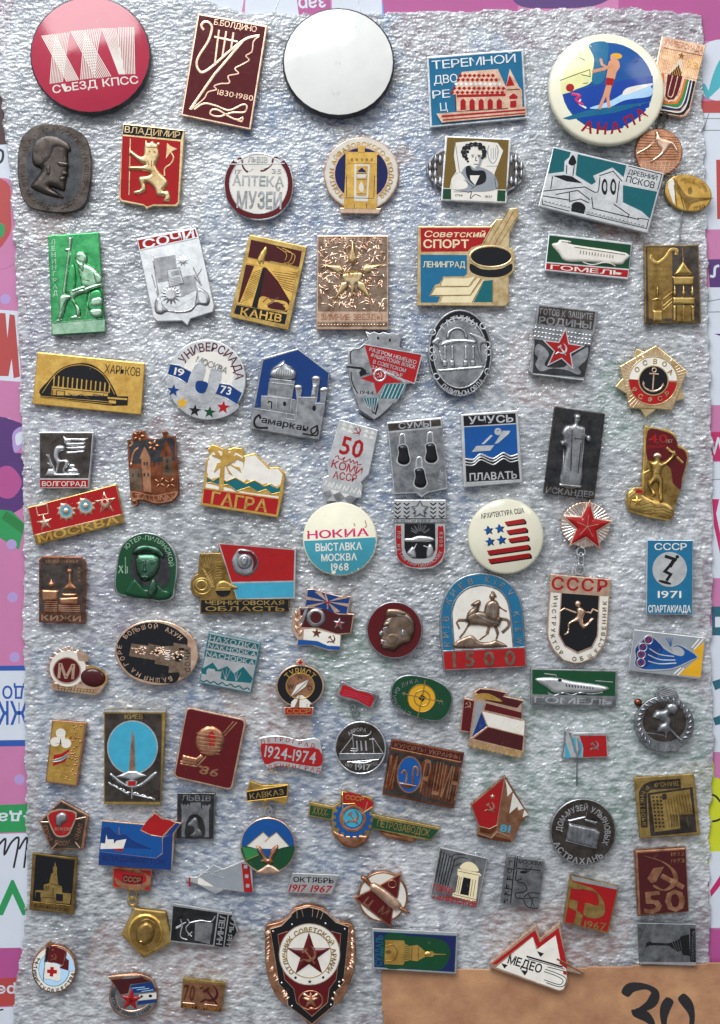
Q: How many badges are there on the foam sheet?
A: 88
